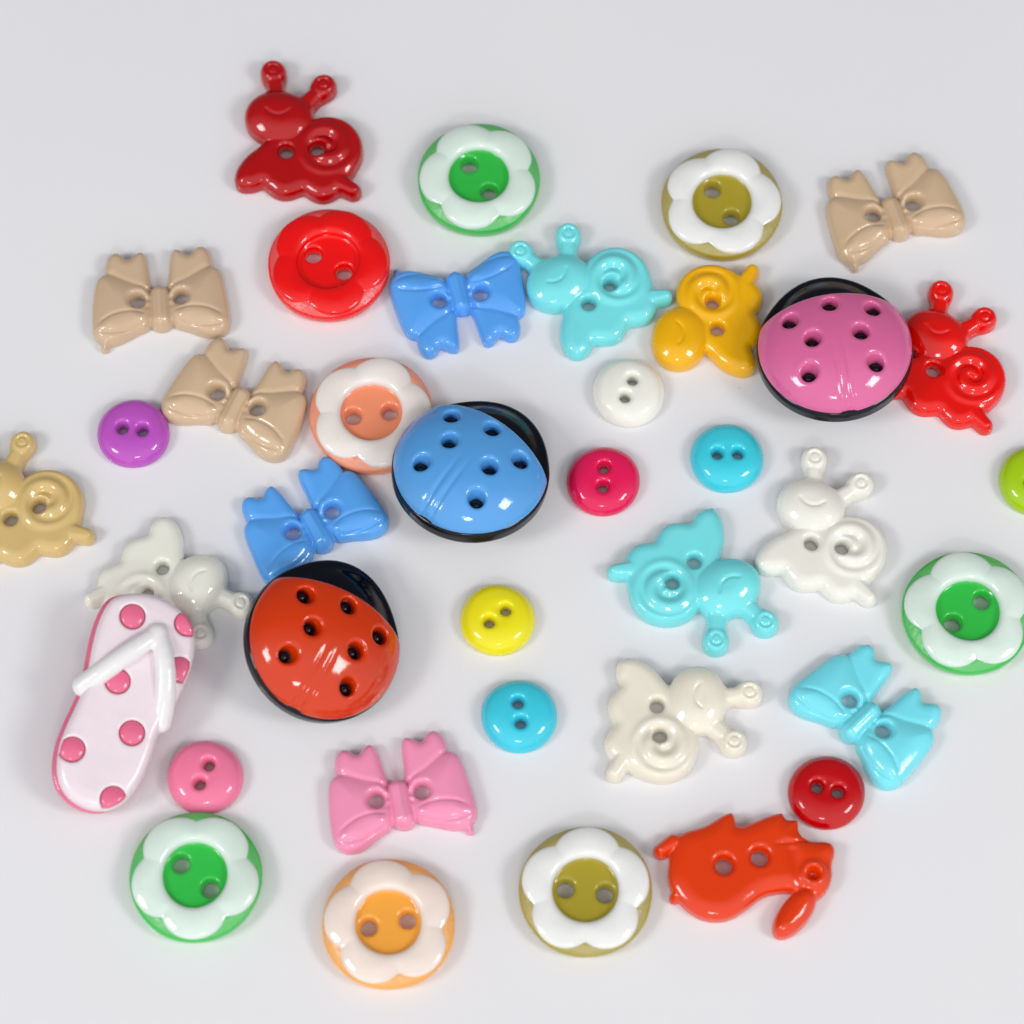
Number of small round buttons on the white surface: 9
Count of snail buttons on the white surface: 9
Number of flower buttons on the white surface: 8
